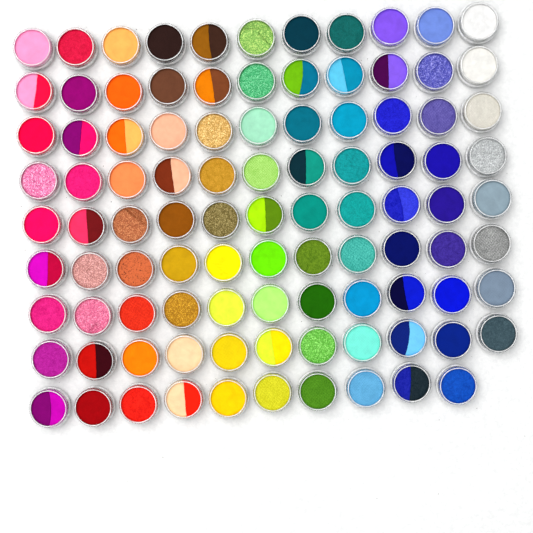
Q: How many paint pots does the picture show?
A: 98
